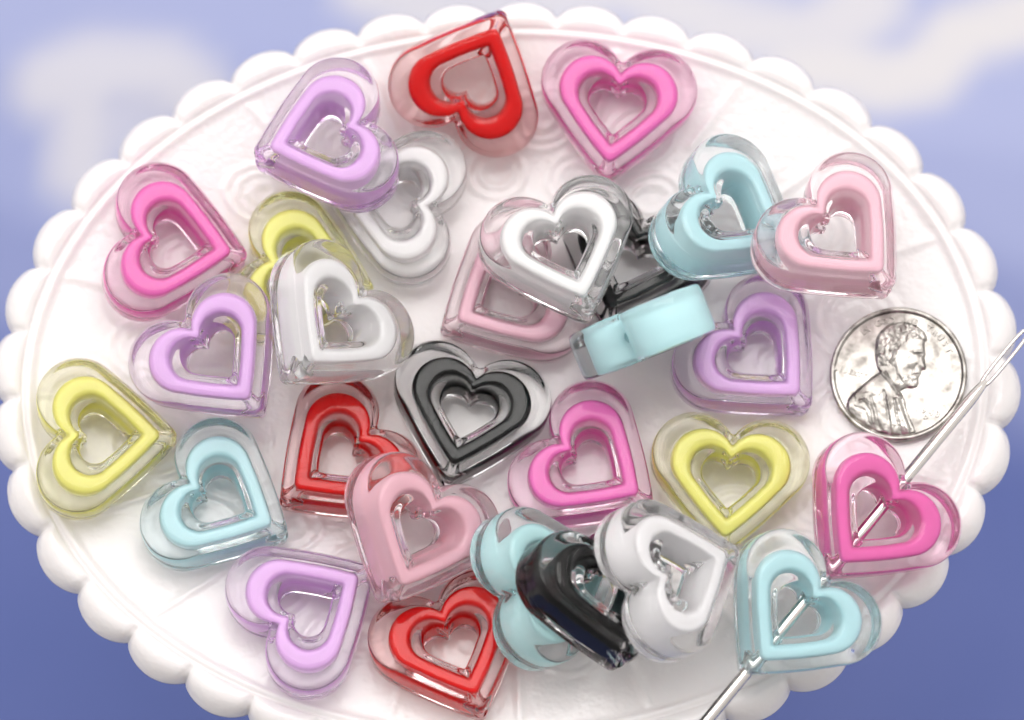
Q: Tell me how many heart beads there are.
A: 29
